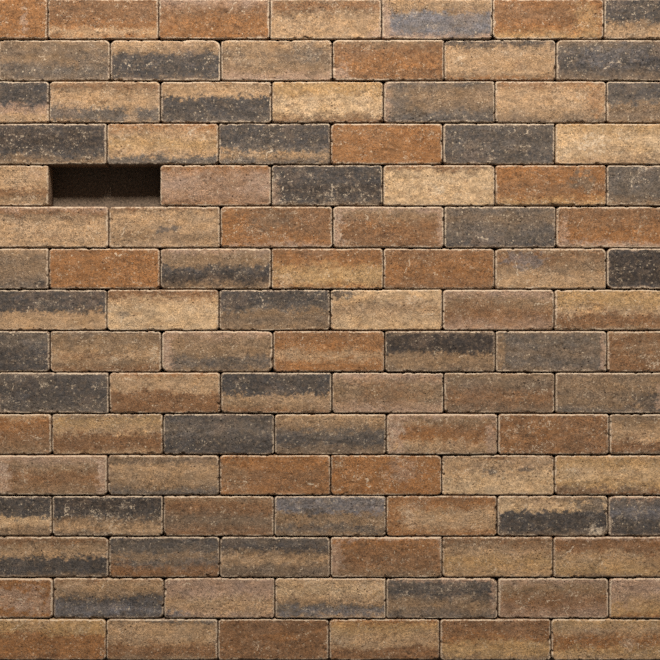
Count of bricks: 103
